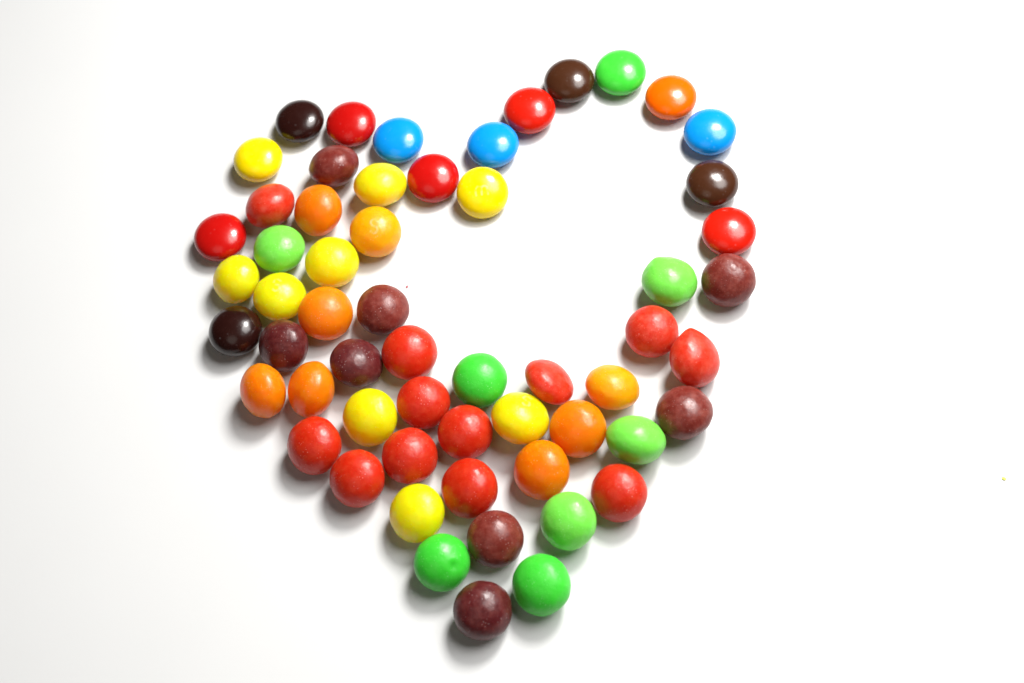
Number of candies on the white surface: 58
